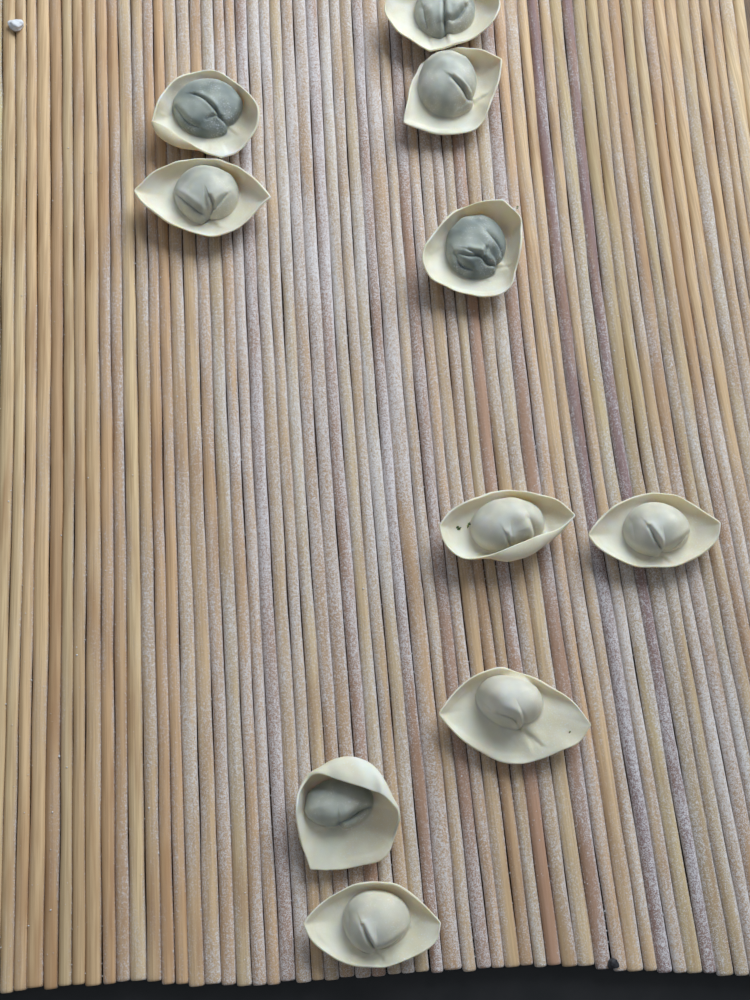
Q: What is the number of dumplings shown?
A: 10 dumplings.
